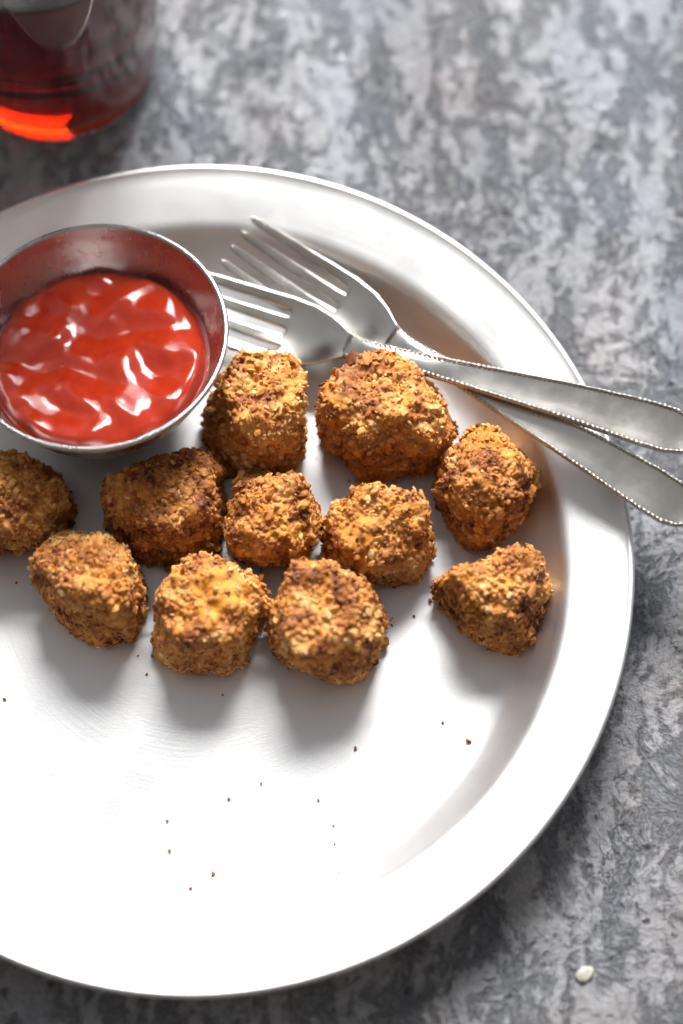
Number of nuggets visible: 11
